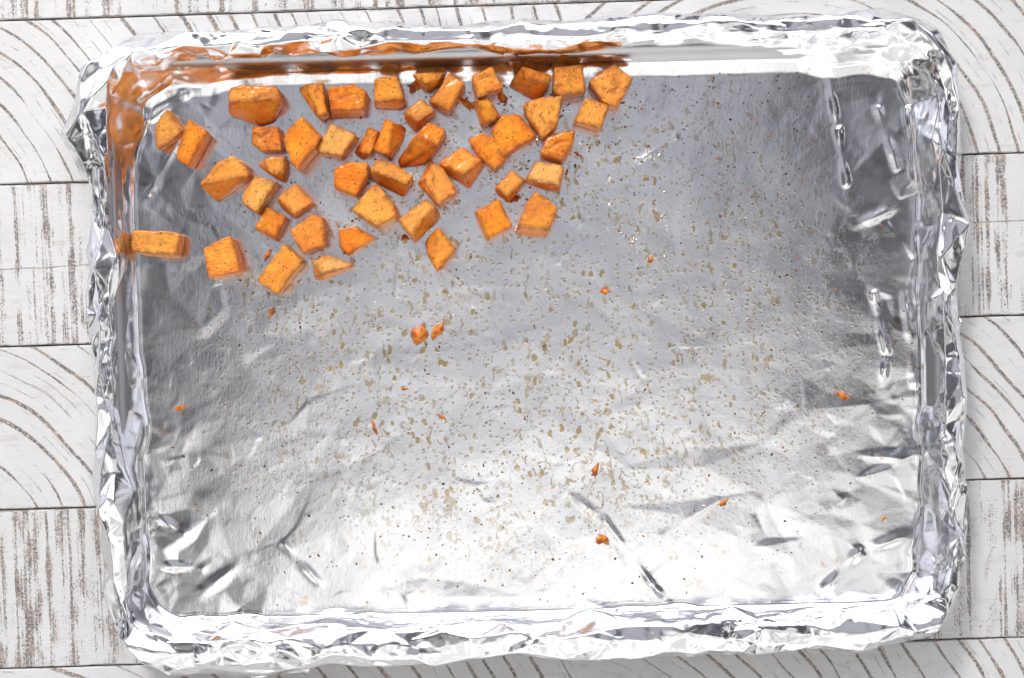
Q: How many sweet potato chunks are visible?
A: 46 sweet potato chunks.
